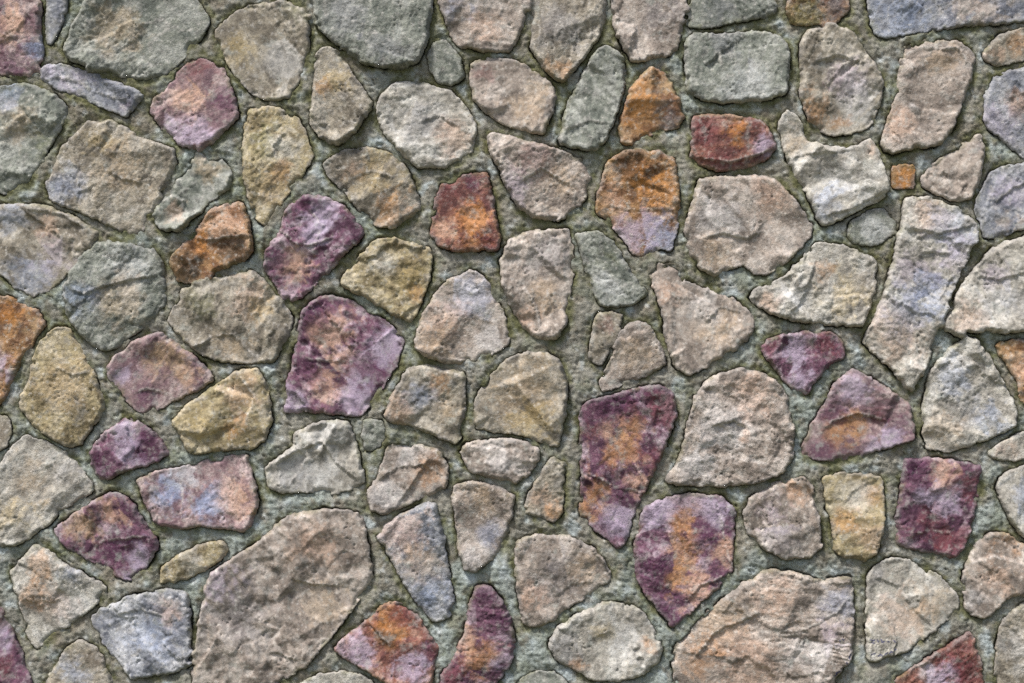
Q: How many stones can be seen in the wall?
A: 102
